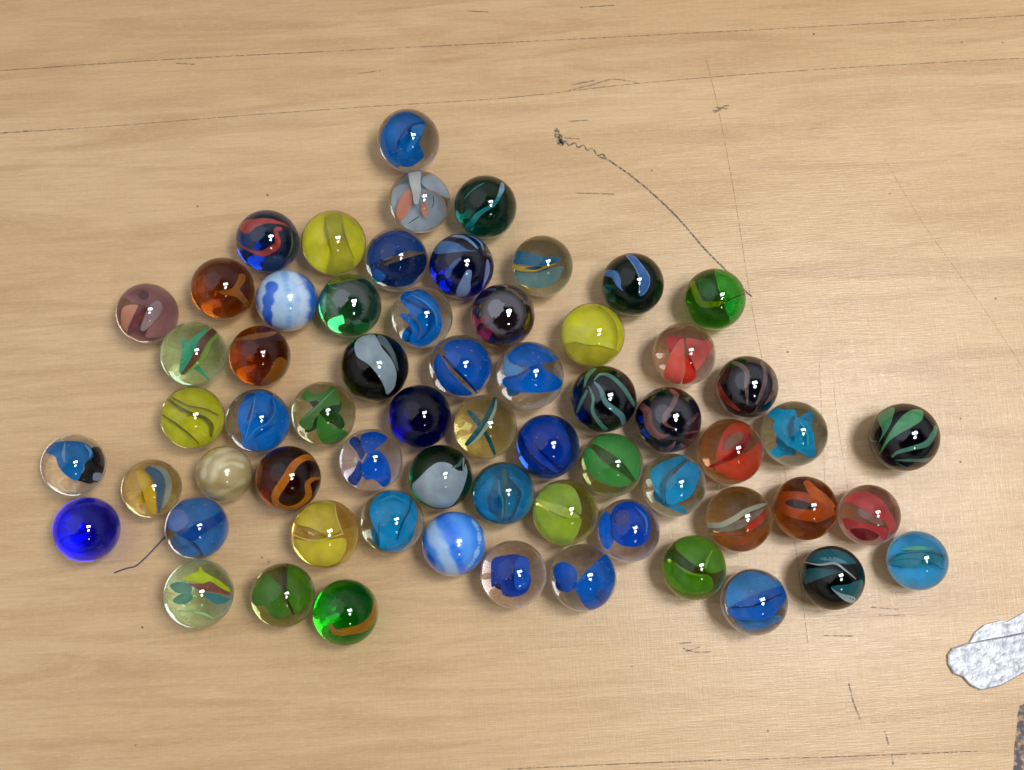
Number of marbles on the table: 63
